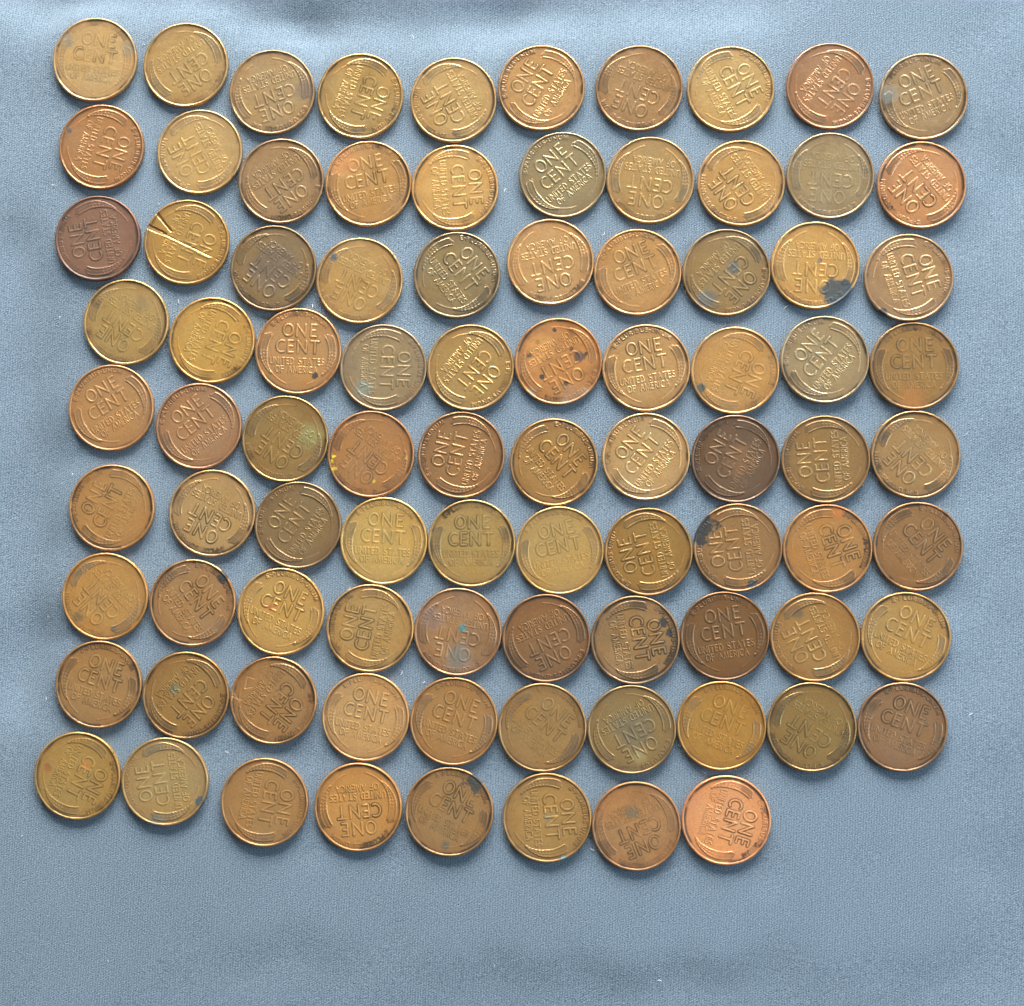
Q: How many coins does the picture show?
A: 88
